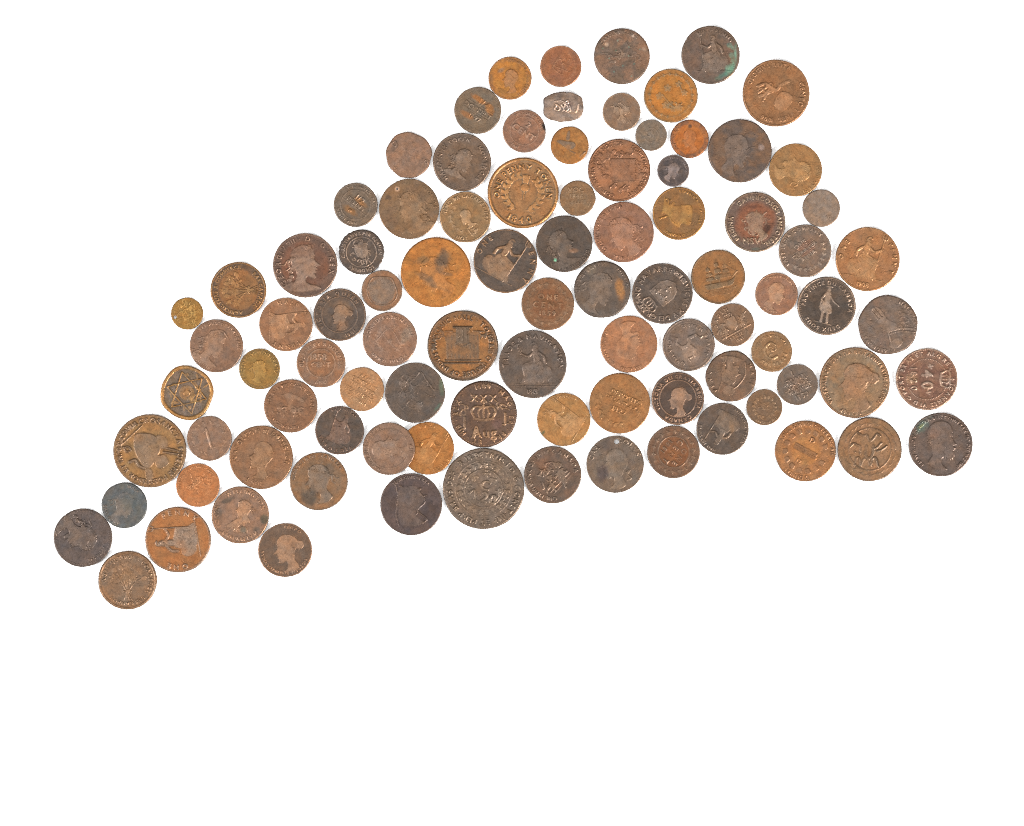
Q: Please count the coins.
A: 93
